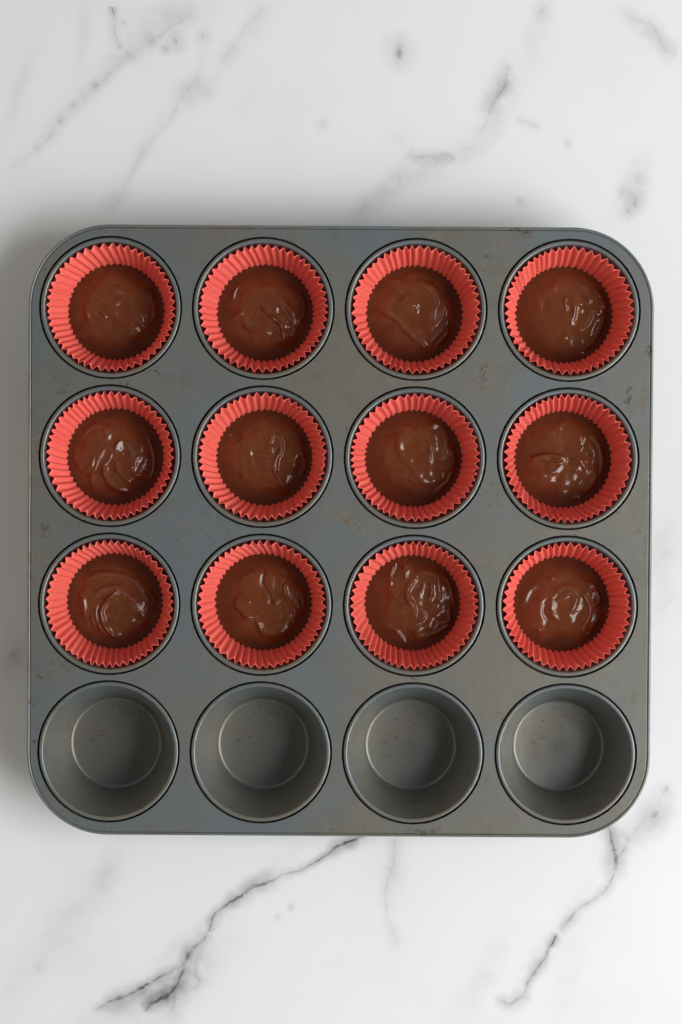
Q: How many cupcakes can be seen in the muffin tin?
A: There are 12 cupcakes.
